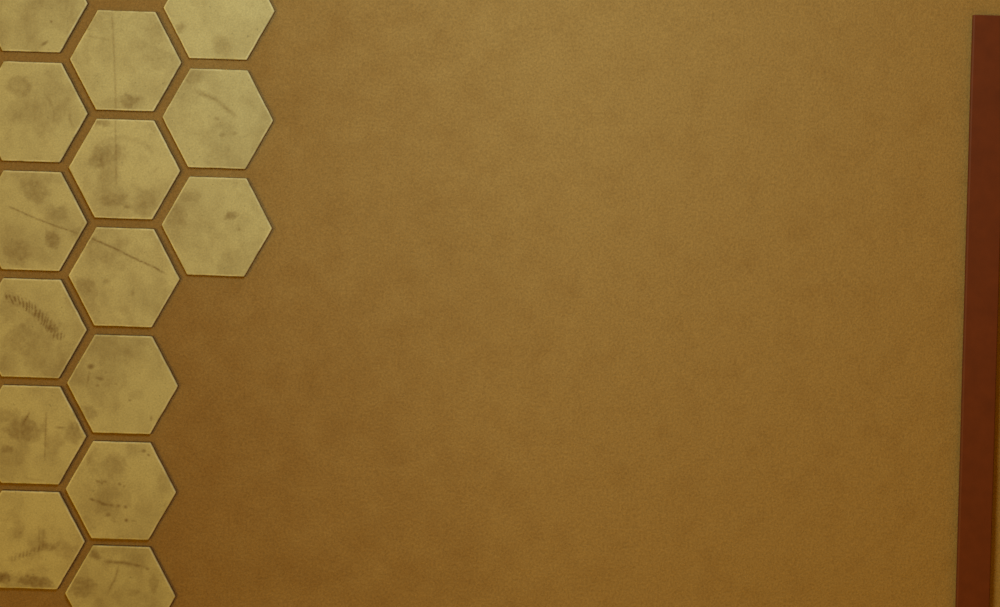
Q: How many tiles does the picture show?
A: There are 15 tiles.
